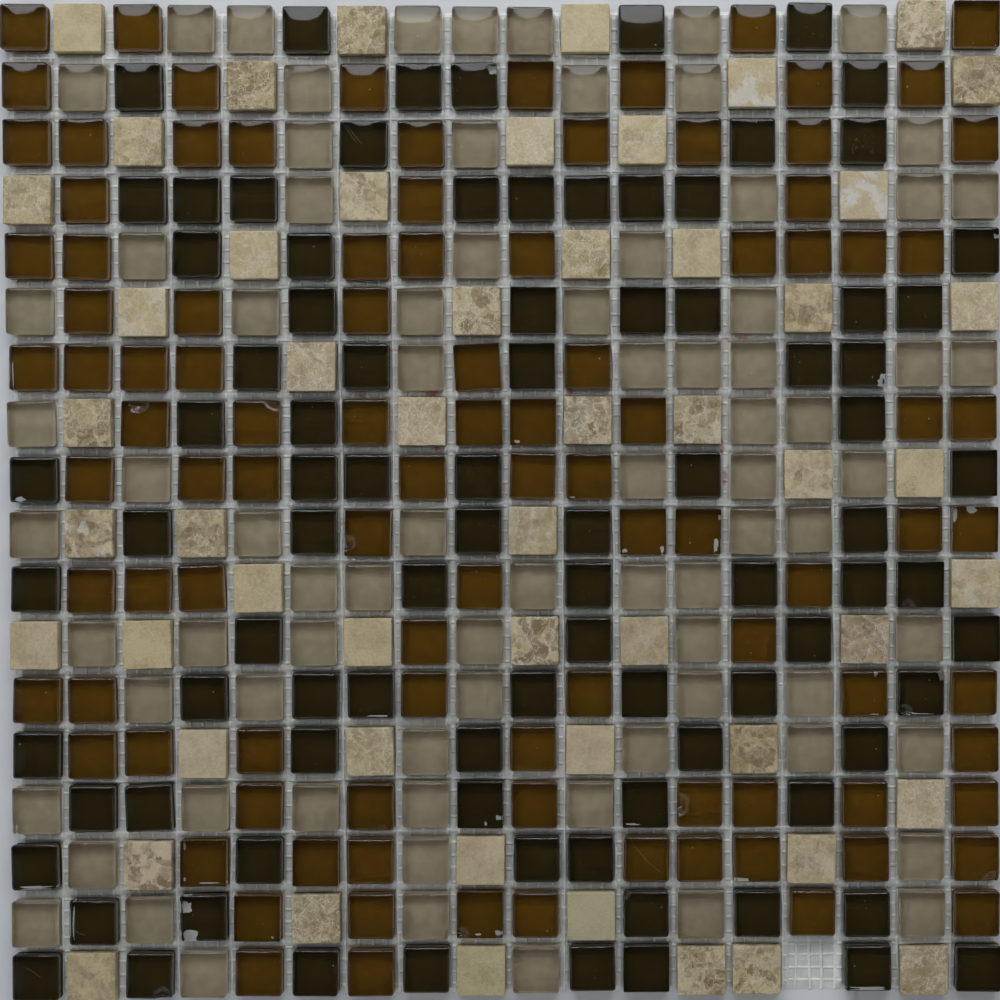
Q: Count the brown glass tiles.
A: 101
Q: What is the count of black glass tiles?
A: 90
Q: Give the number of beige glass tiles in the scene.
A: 79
